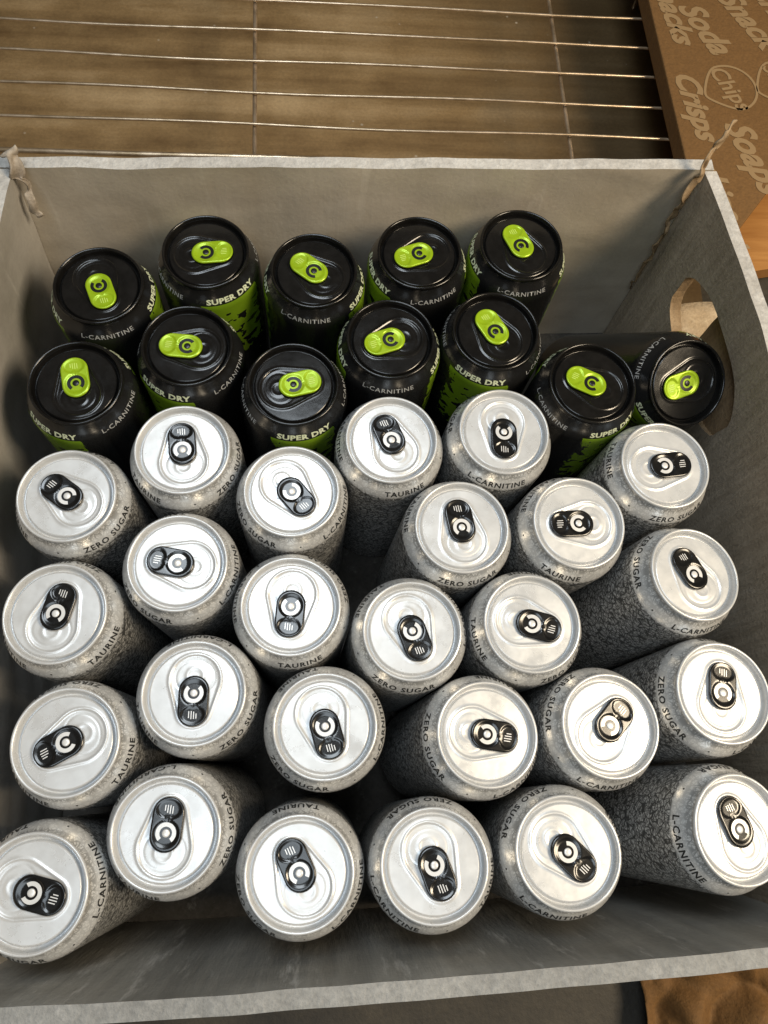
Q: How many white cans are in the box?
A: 26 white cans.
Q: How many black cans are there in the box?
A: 12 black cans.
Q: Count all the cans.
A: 38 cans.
